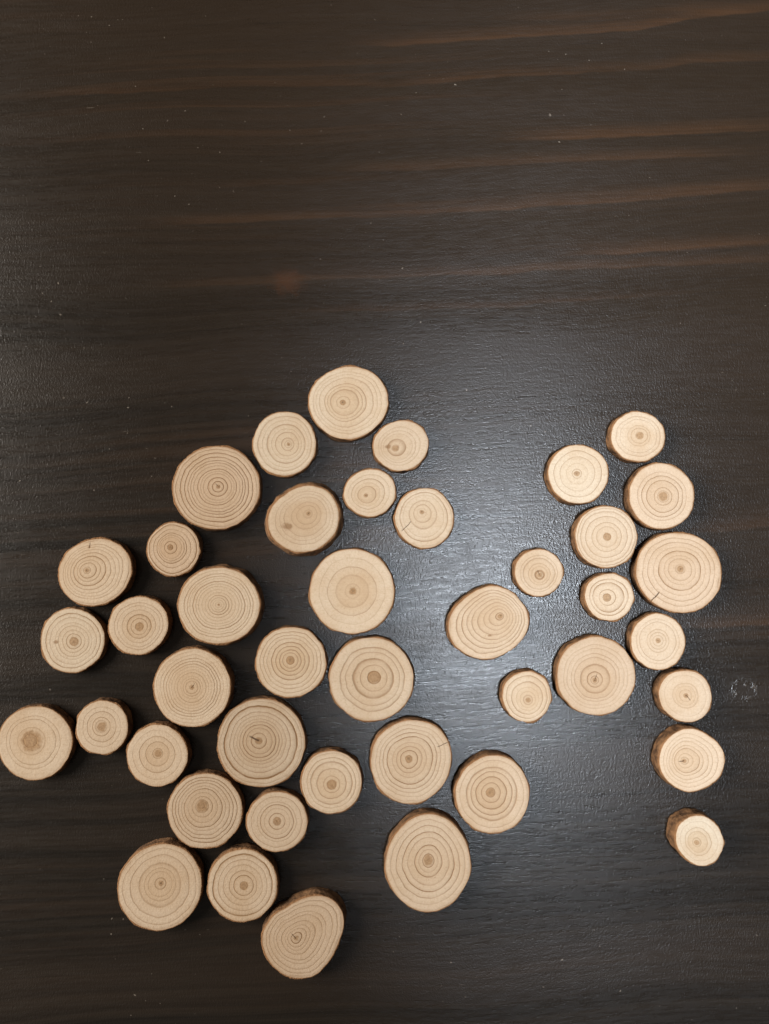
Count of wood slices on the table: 43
